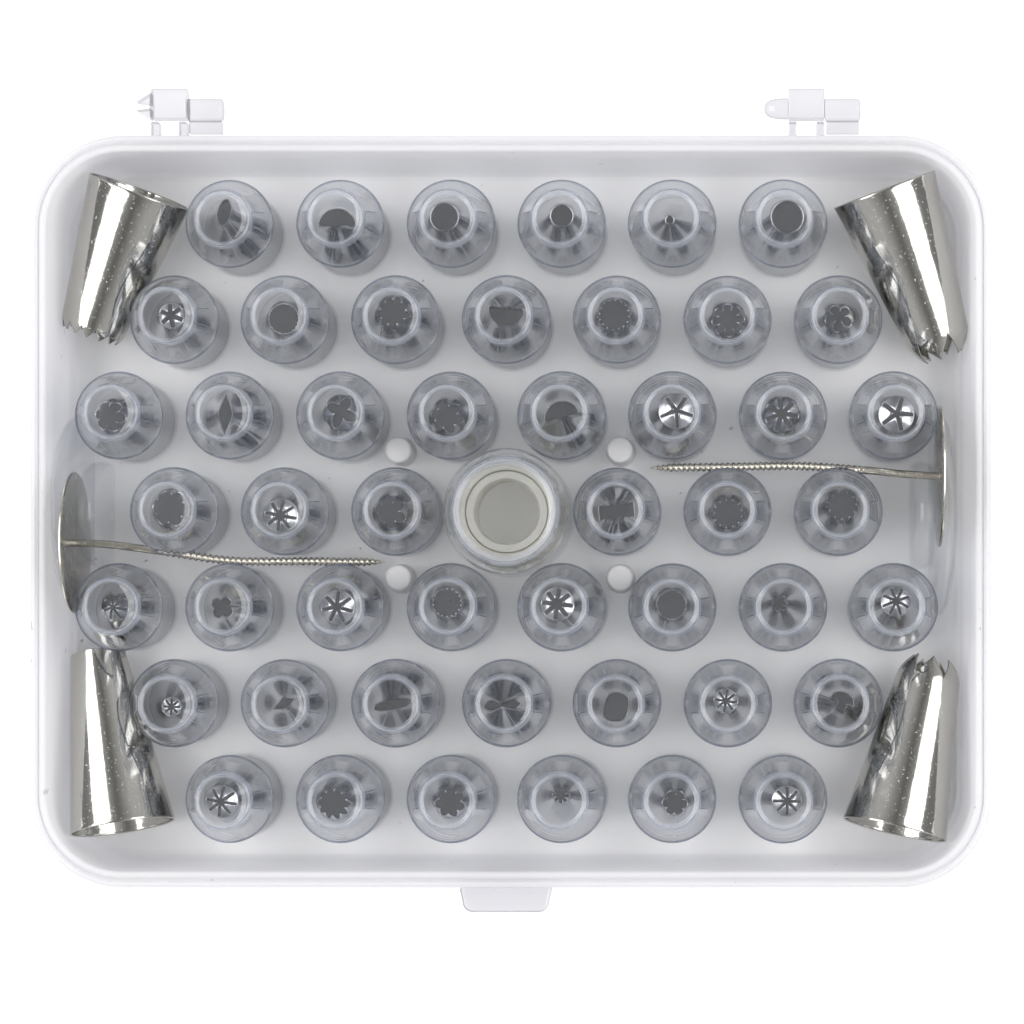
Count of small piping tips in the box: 48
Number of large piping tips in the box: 4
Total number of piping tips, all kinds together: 52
